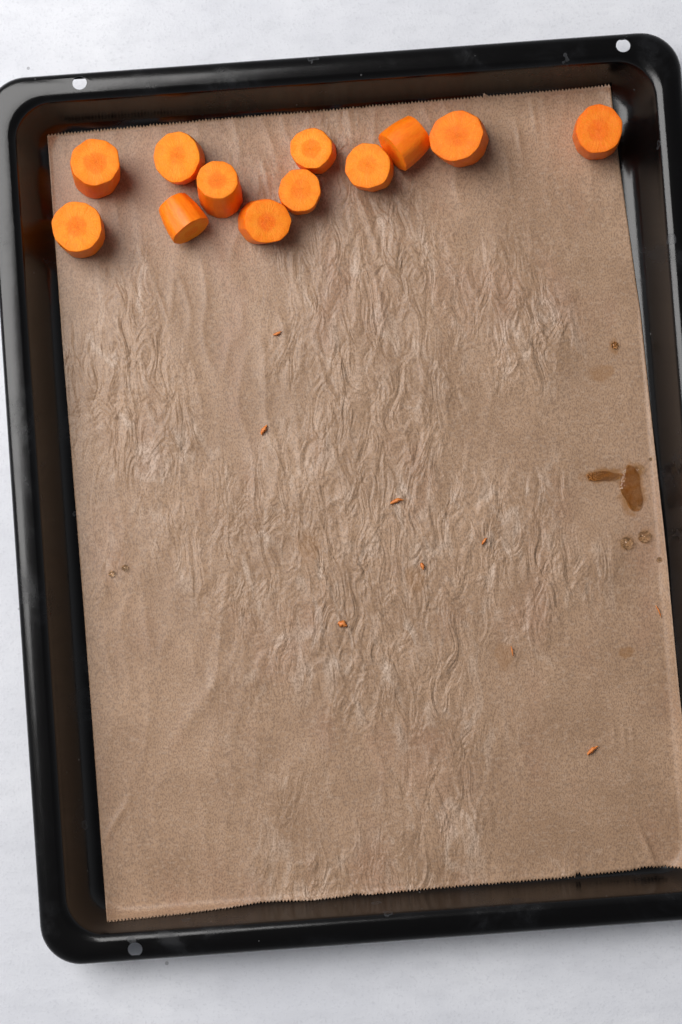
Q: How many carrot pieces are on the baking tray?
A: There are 12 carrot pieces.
